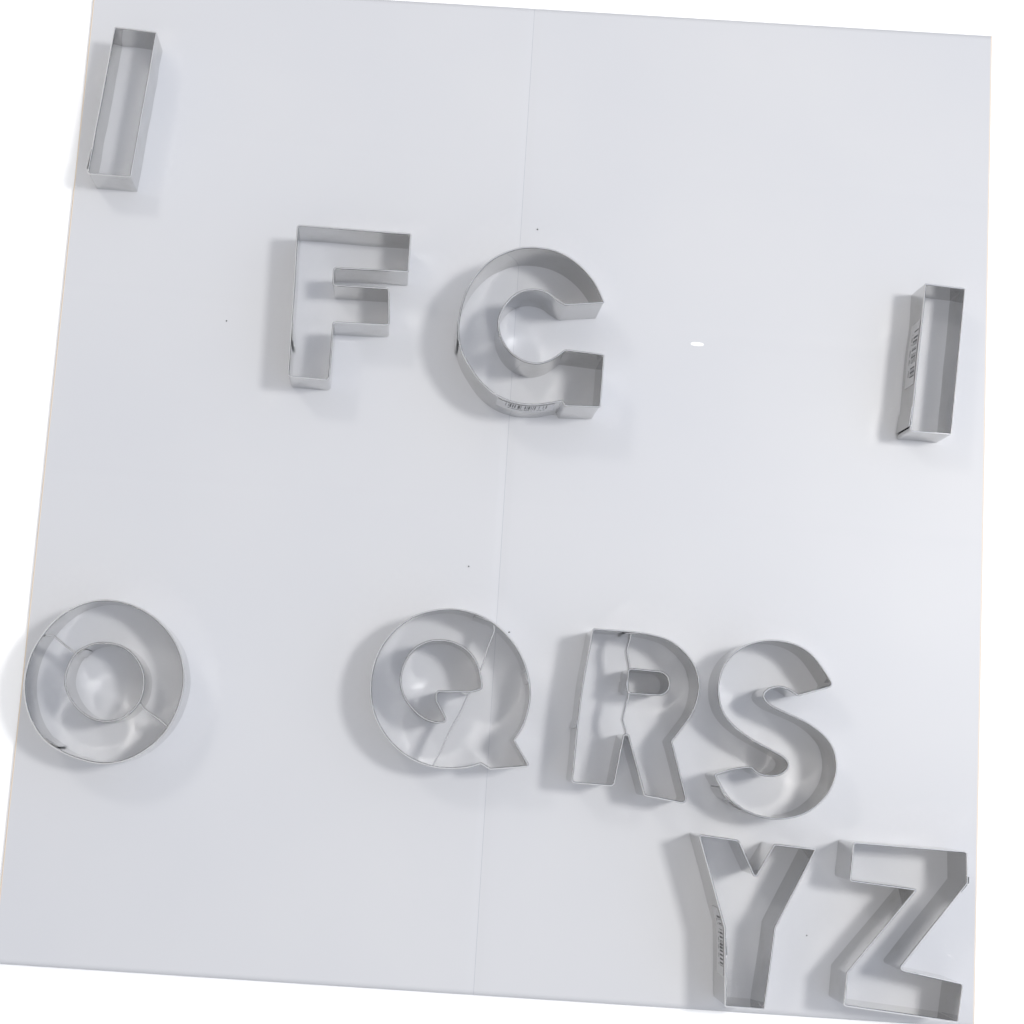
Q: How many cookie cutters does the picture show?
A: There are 10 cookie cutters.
